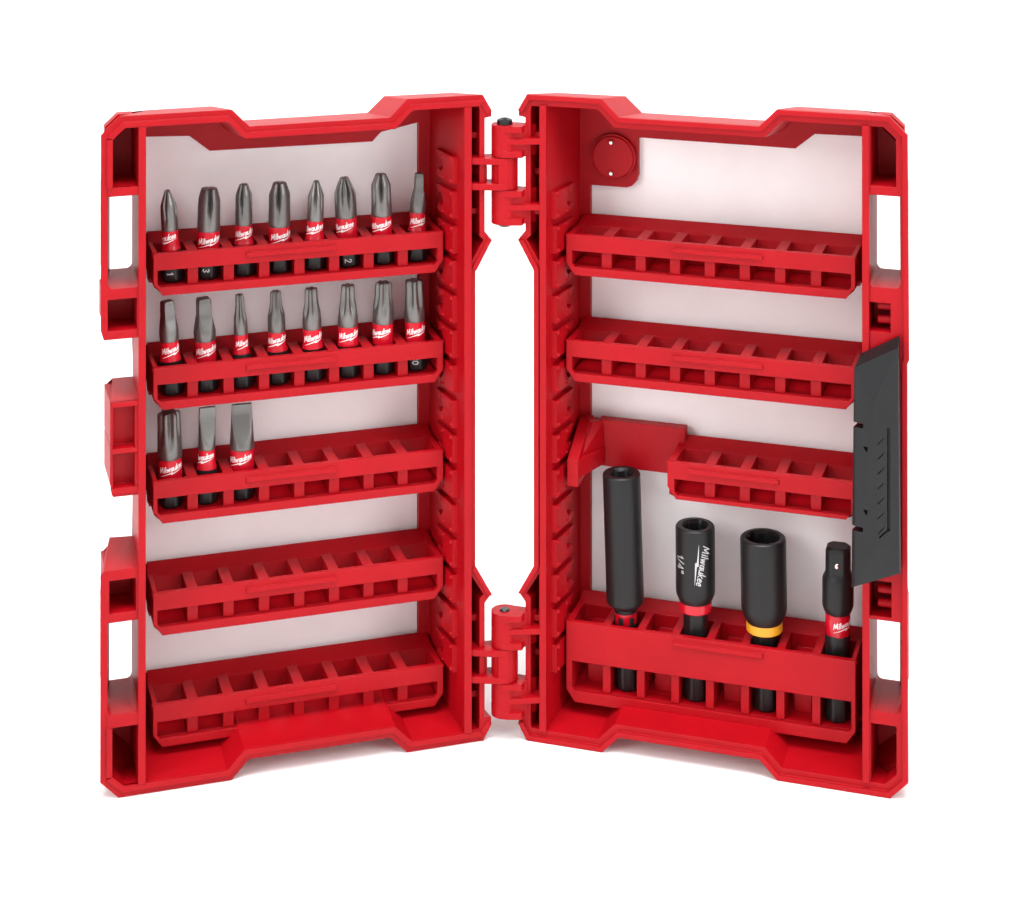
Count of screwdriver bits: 19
